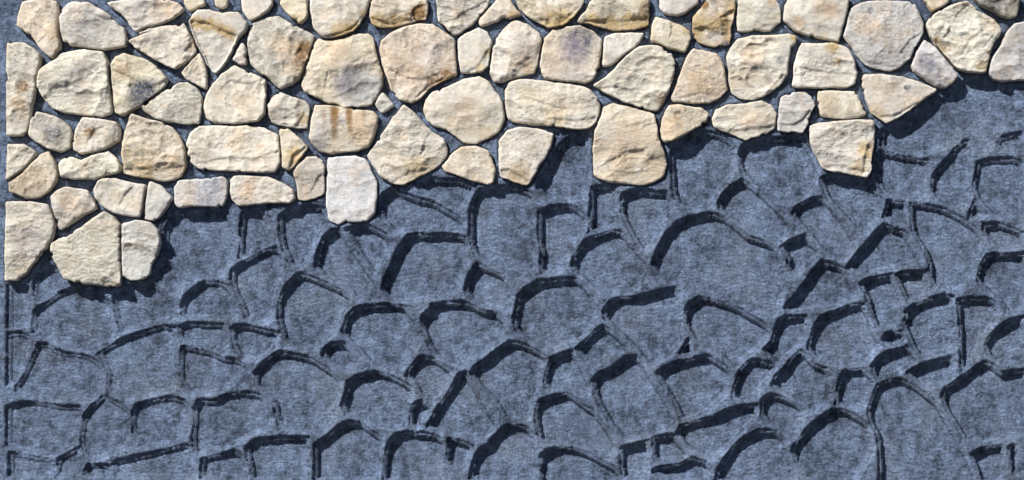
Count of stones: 77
